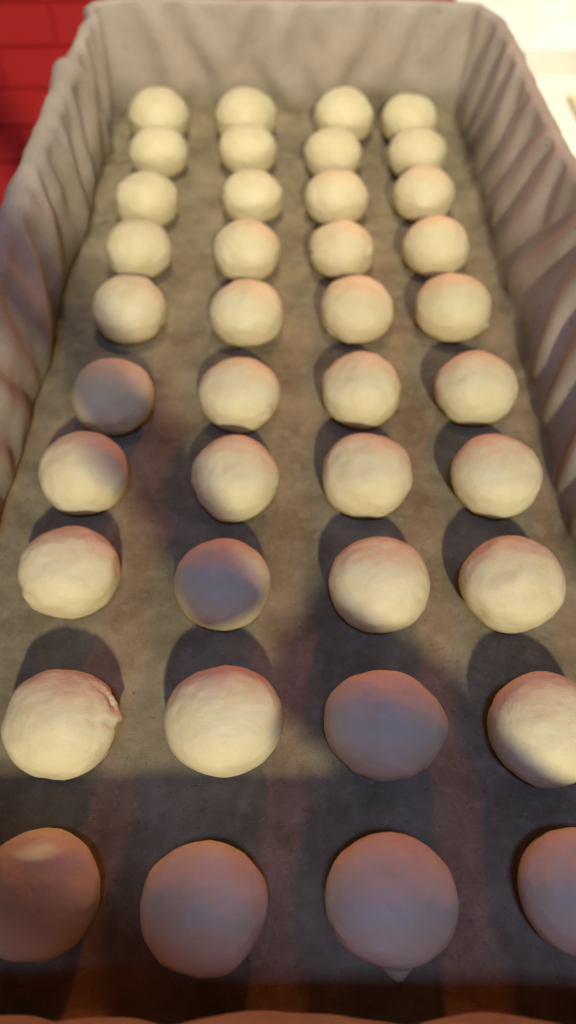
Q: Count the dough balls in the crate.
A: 40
